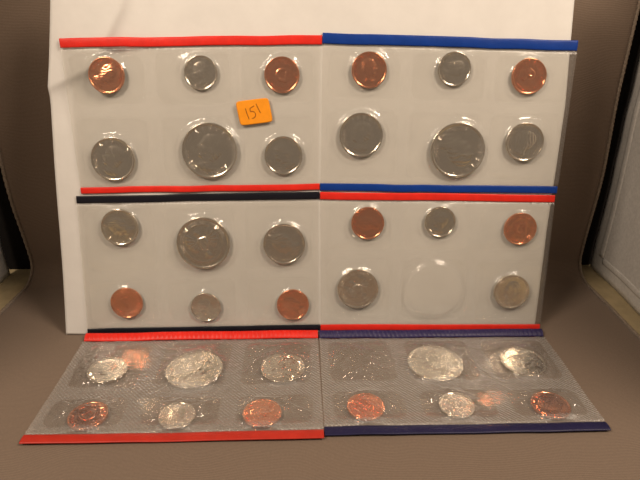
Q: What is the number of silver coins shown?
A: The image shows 22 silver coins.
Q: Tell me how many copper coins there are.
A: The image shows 12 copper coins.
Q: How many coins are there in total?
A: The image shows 34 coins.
